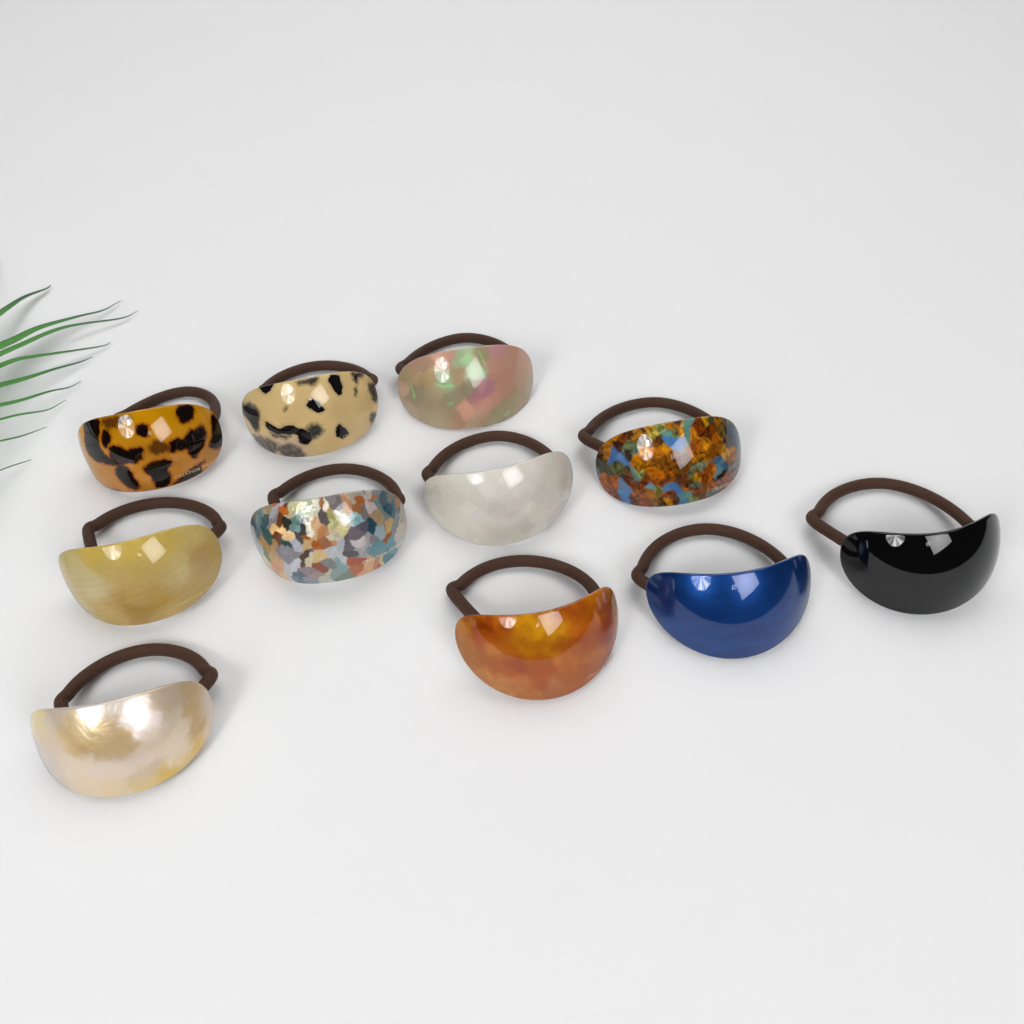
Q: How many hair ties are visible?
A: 11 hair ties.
